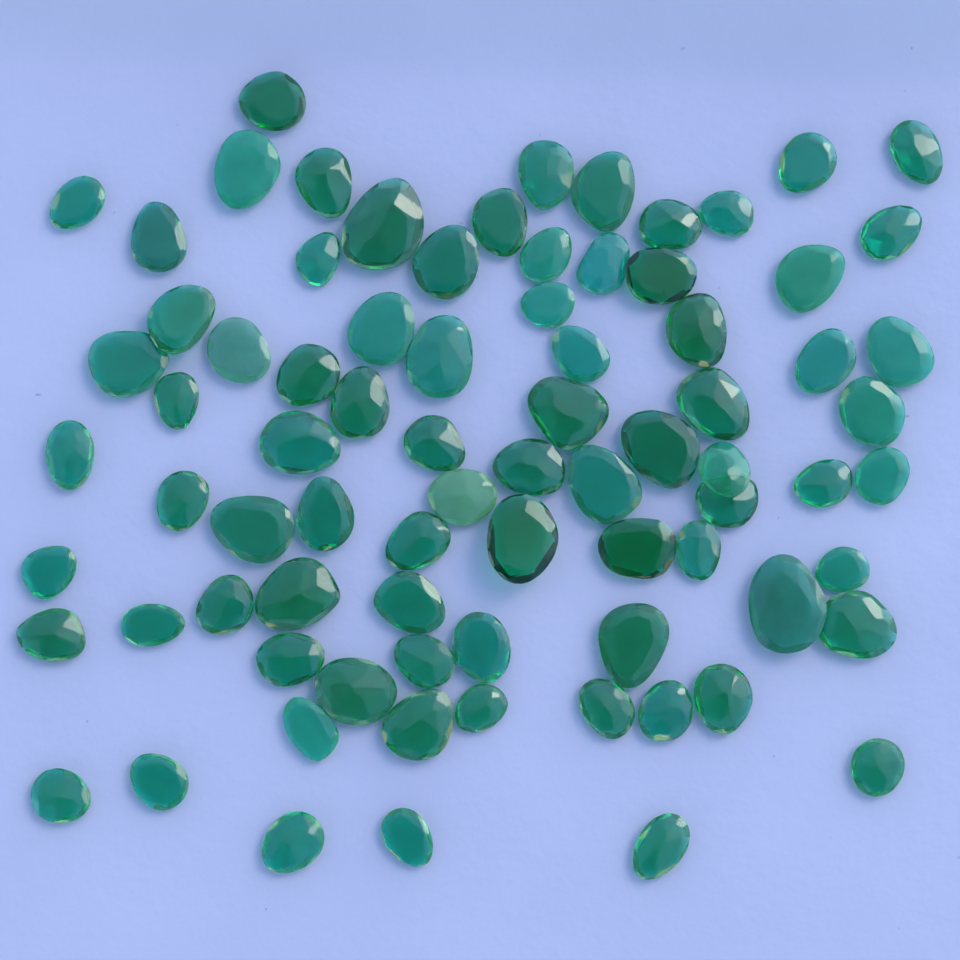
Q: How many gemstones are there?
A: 80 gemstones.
